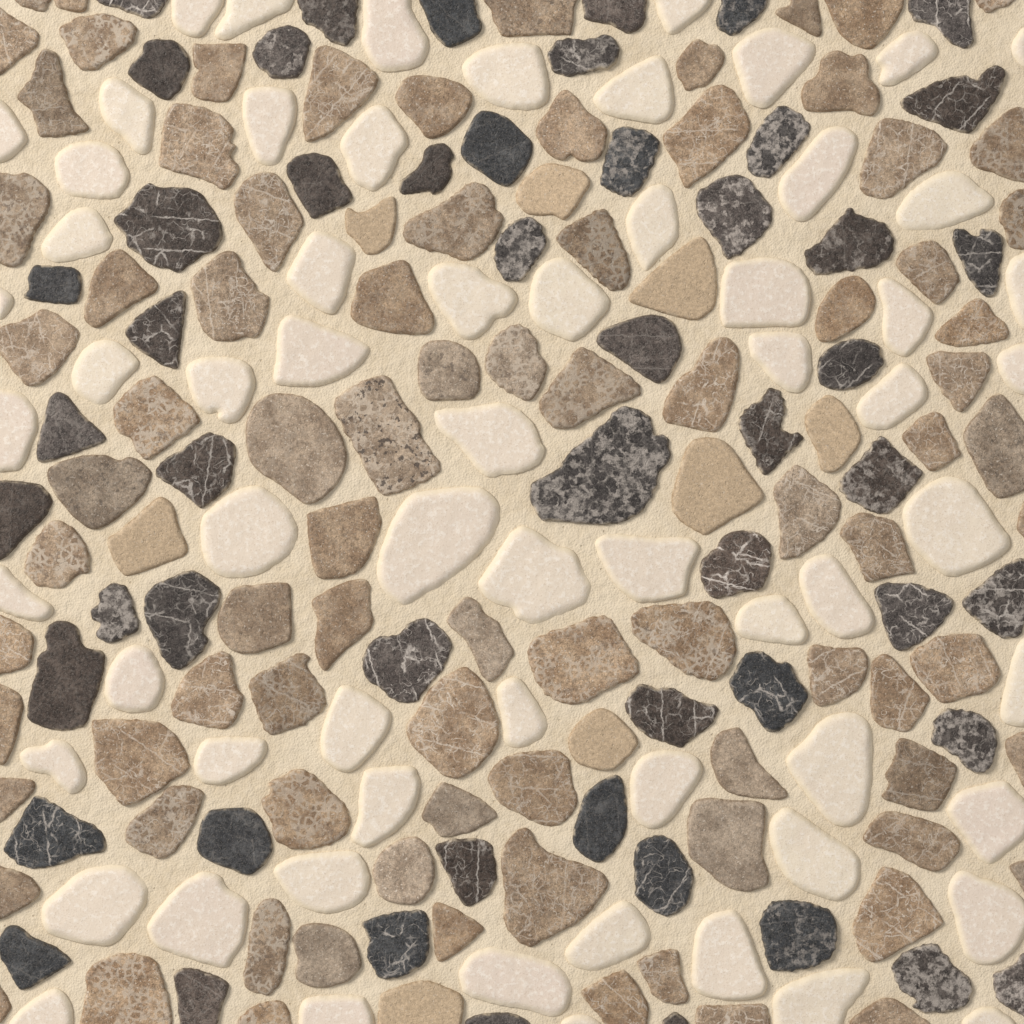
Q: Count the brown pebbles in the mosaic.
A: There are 94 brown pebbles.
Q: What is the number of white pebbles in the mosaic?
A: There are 64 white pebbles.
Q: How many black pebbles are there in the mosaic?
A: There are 53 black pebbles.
